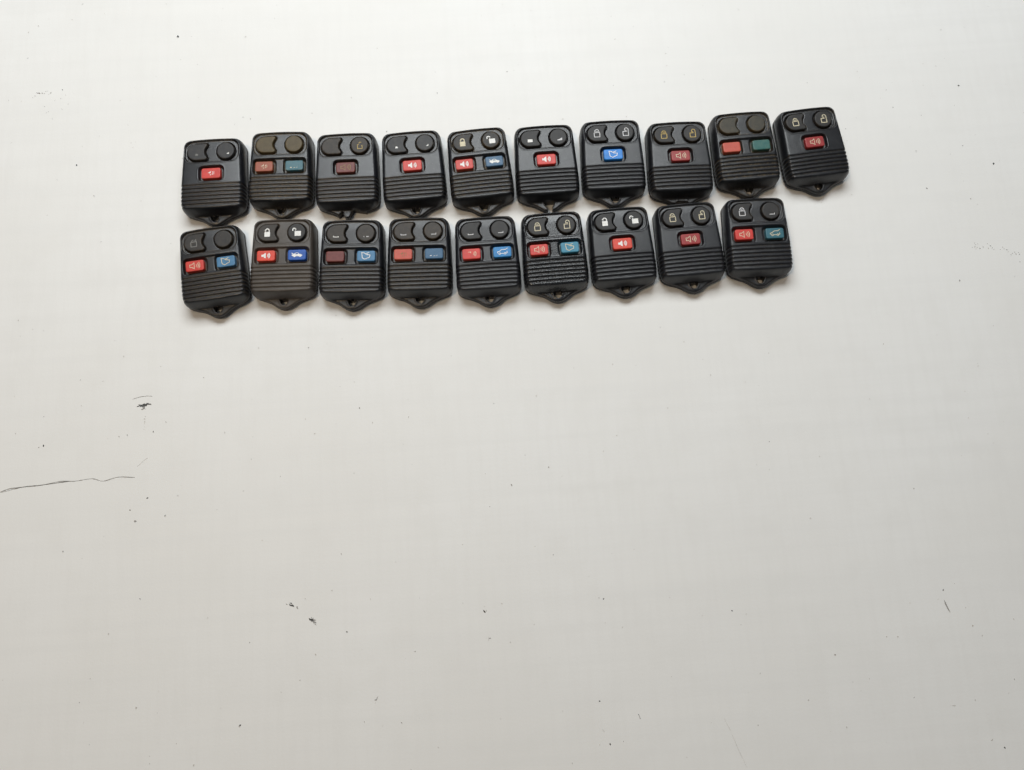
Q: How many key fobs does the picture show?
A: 19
